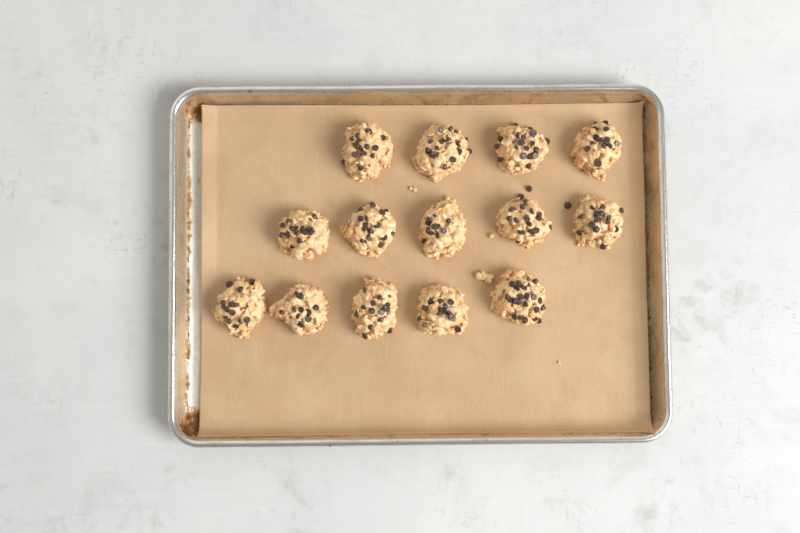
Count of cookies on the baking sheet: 14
